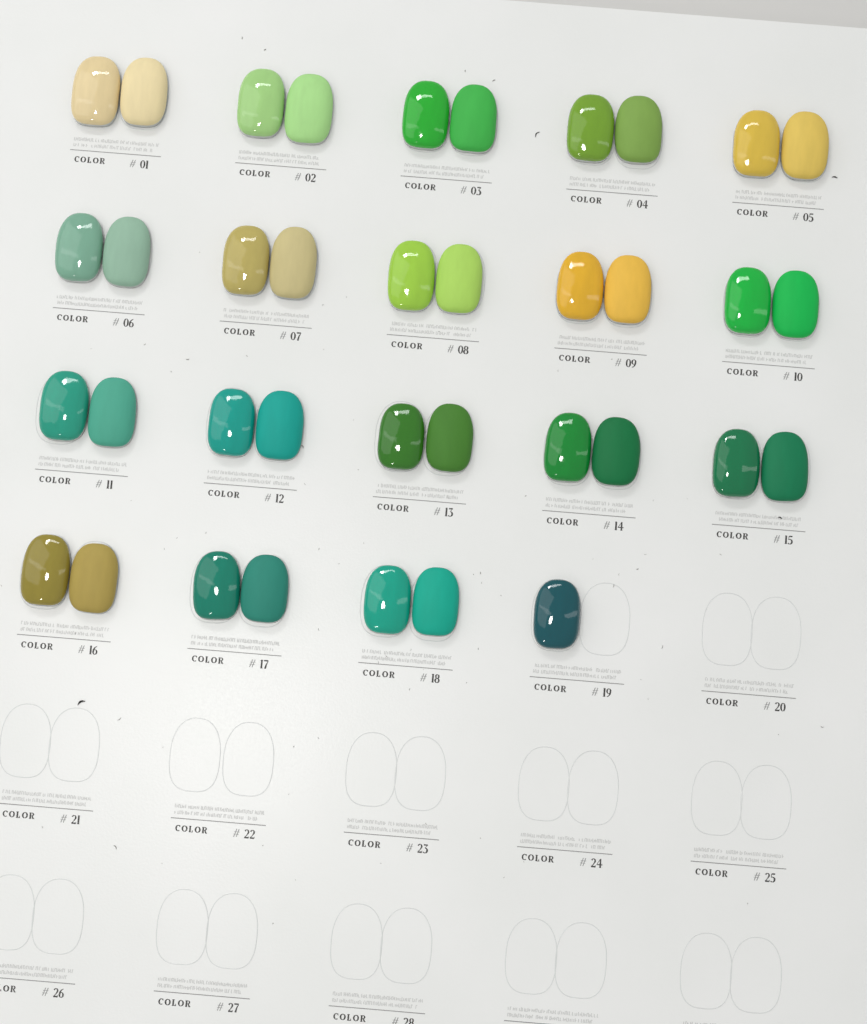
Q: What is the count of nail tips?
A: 37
